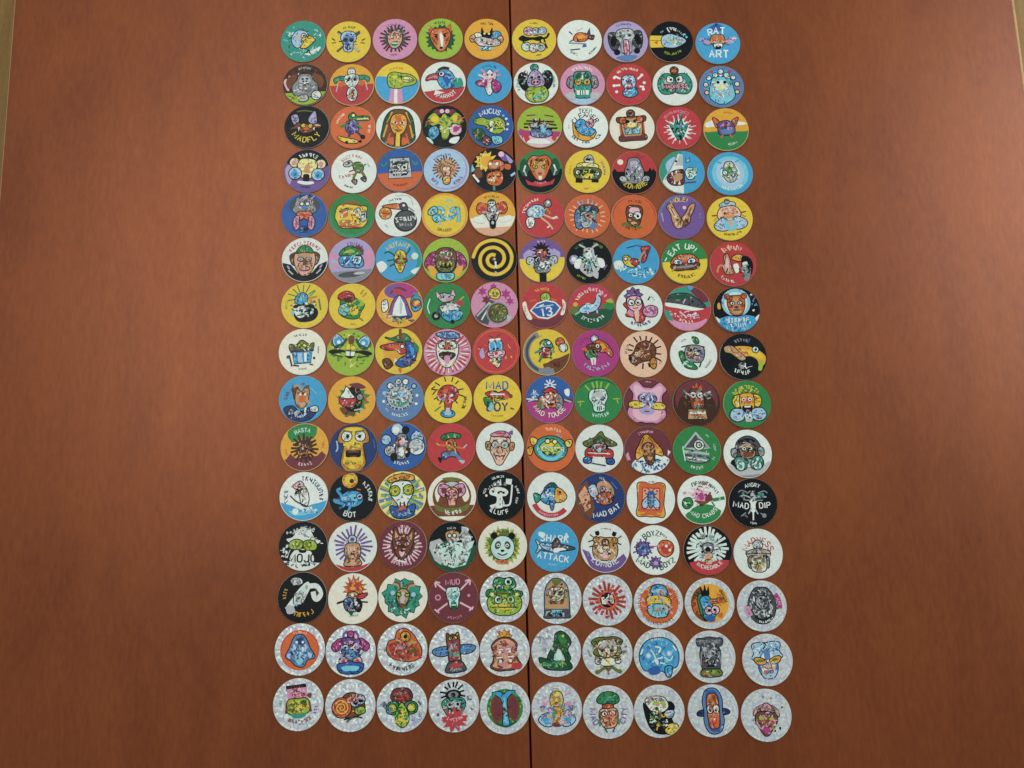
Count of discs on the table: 150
